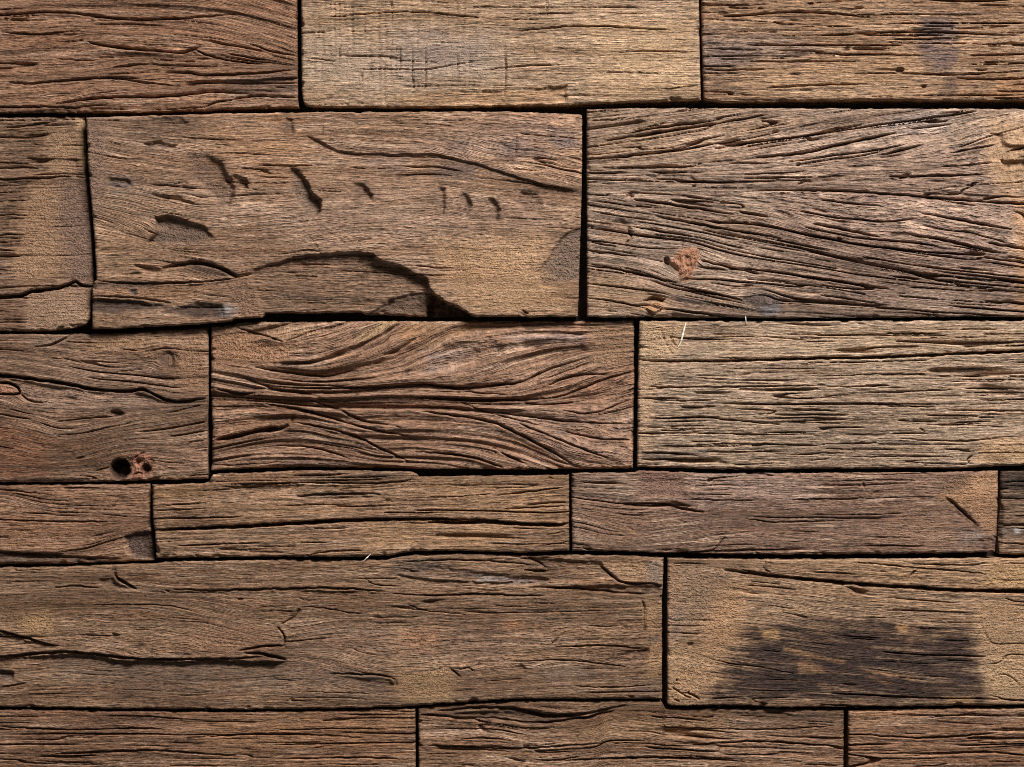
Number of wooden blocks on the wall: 18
